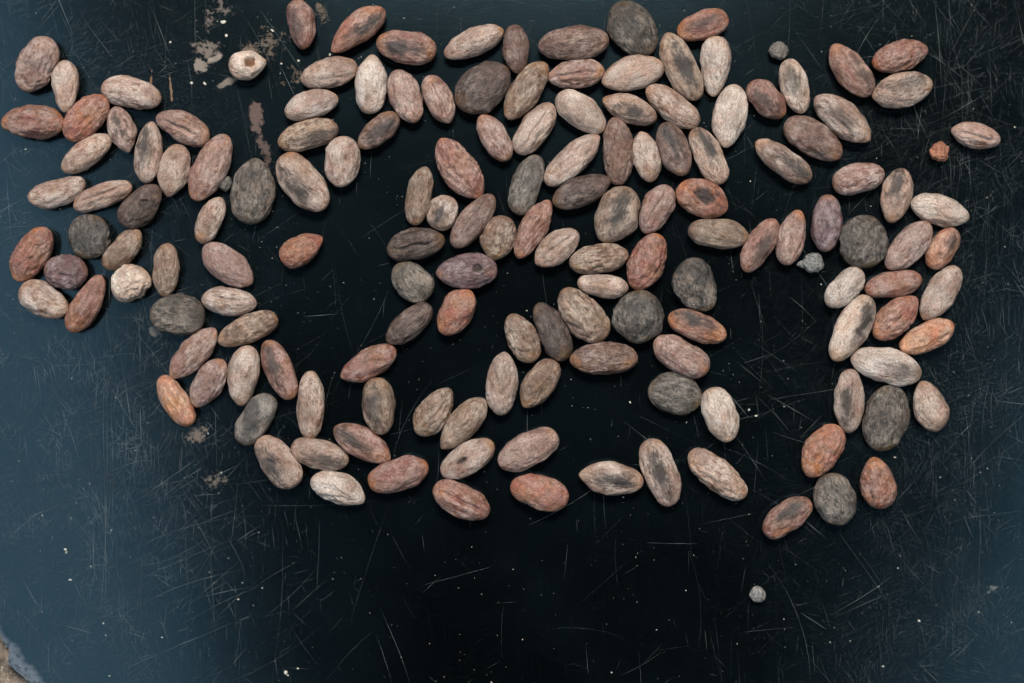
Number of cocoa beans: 152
